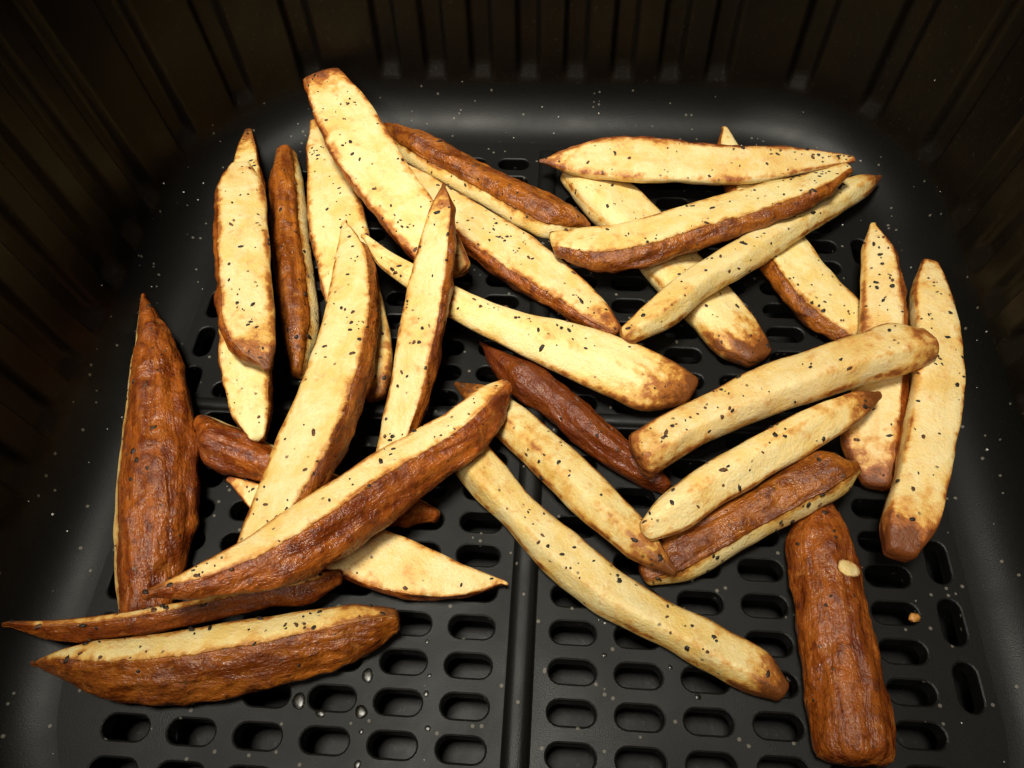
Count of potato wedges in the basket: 30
